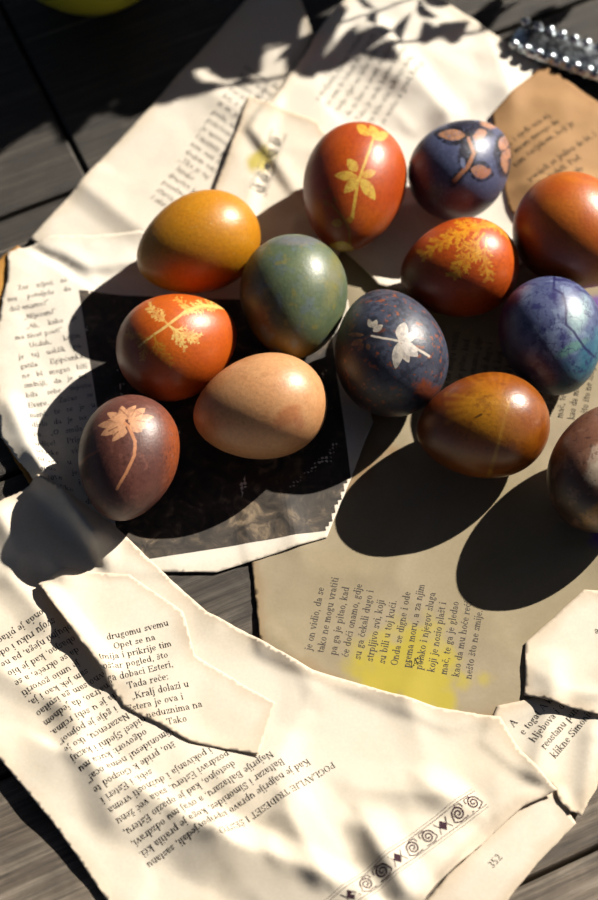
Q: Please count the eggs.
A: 13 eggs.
